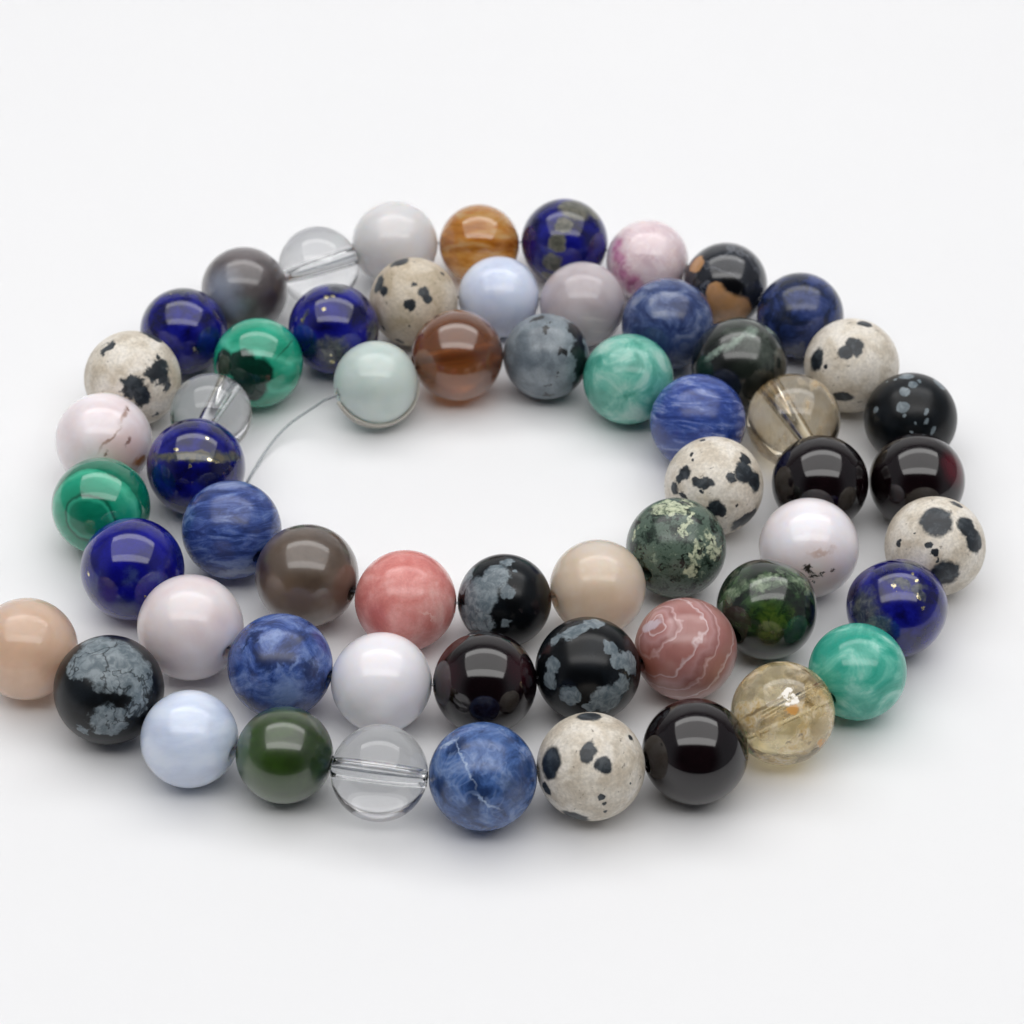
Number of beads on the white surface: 59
